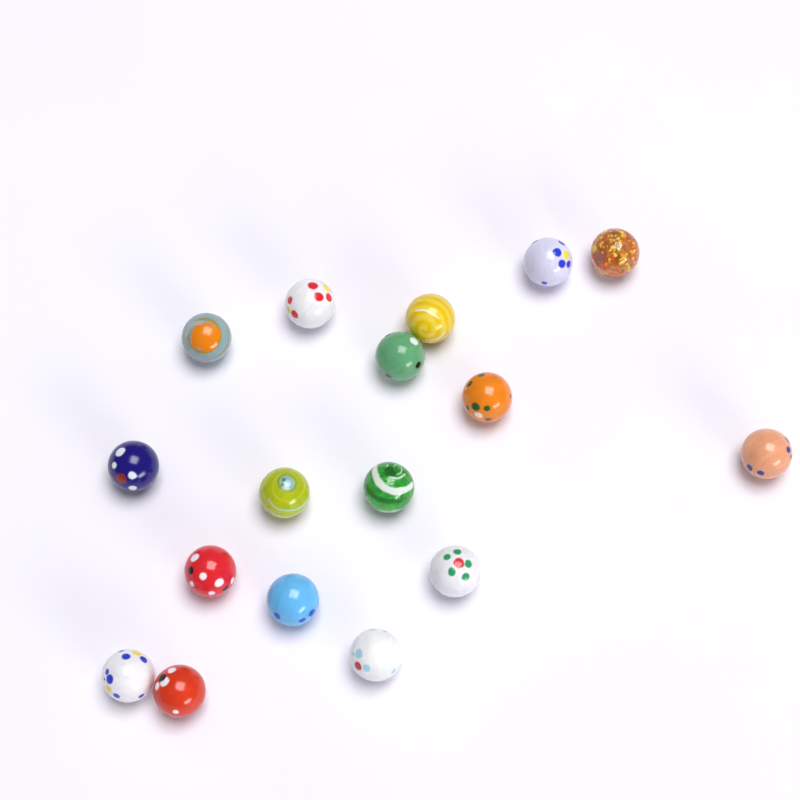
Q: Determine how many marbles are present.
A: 17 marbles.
